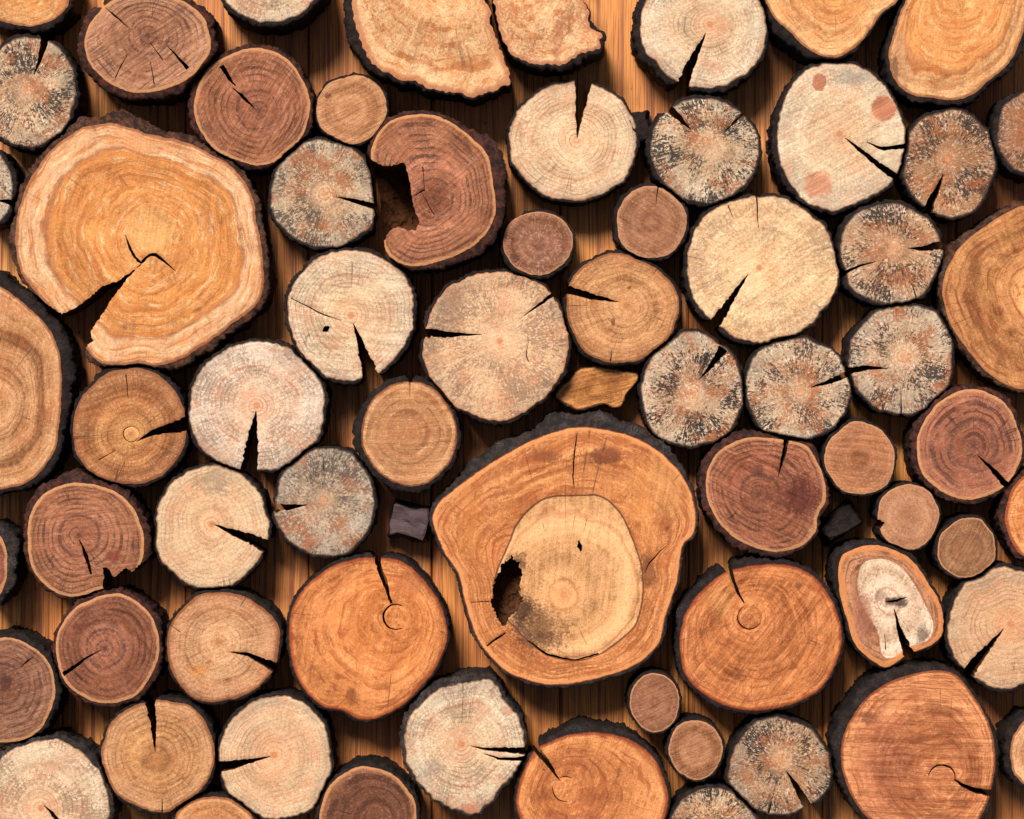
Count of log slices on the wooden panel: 66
